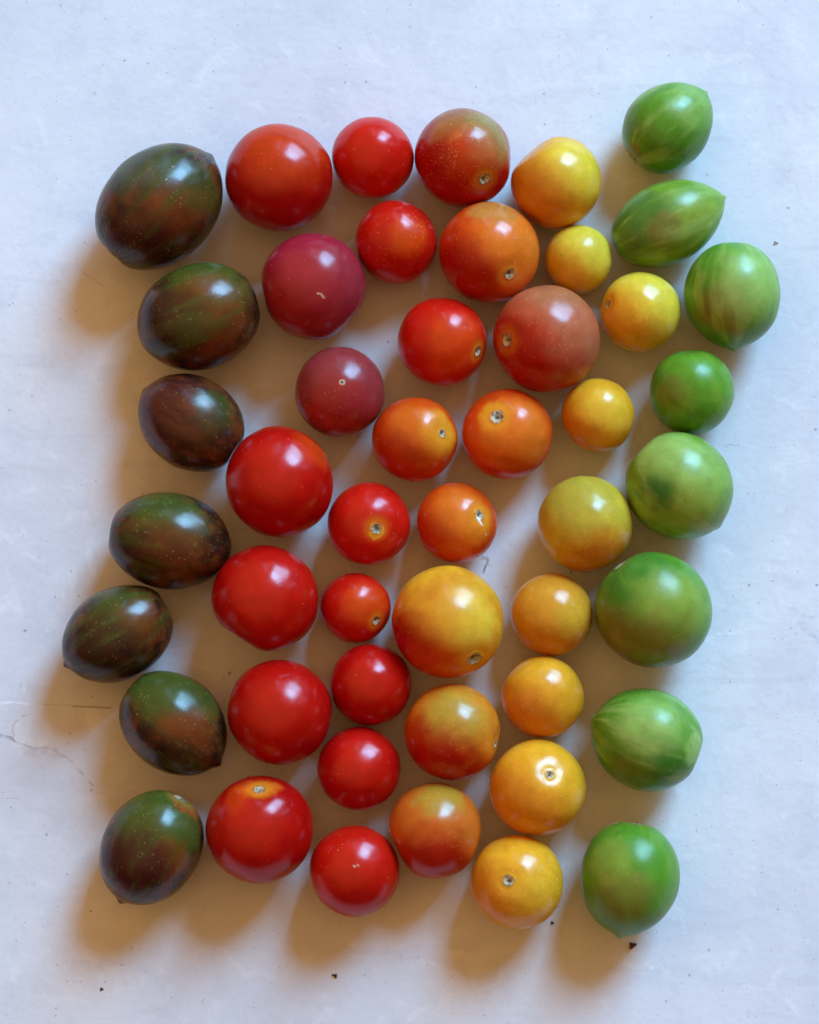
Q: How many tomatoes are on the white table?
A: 48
